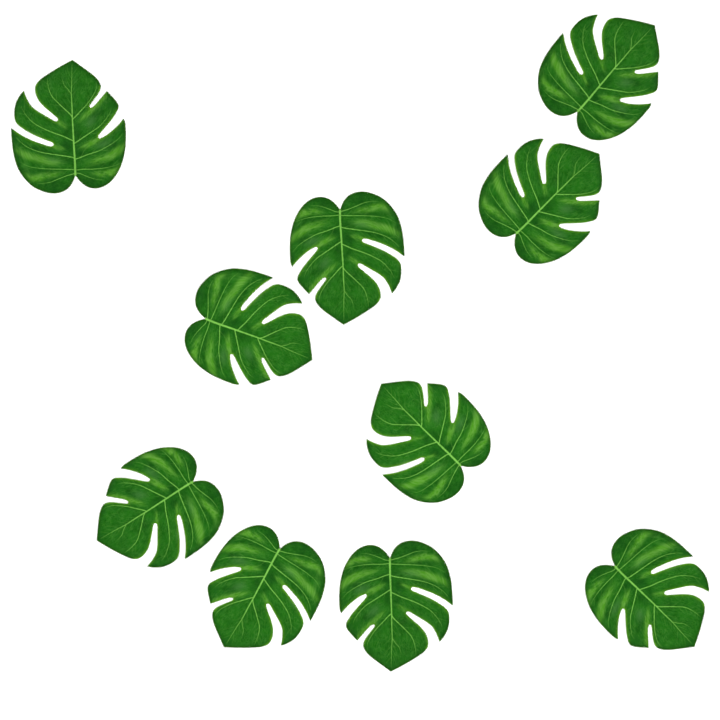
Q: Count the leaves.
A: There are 10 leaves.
